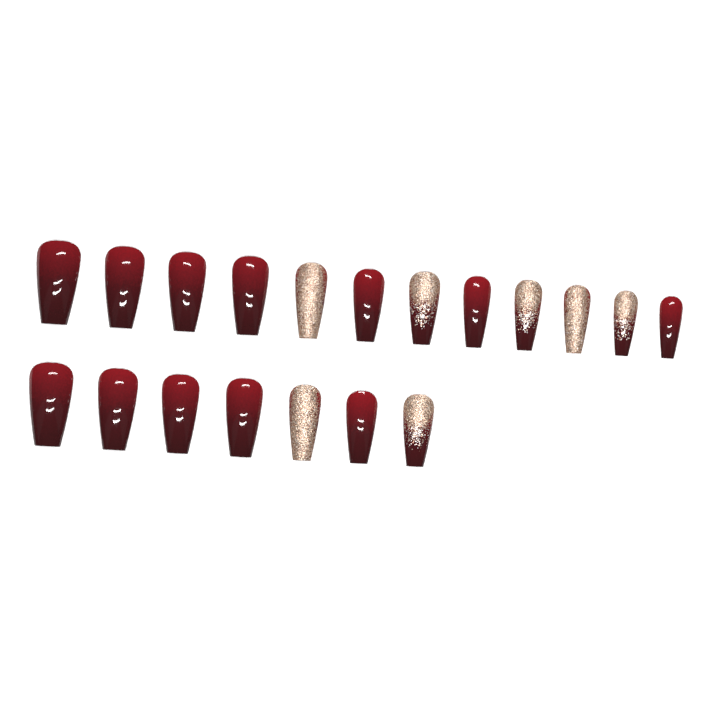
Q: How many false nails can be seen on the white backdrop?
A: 19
